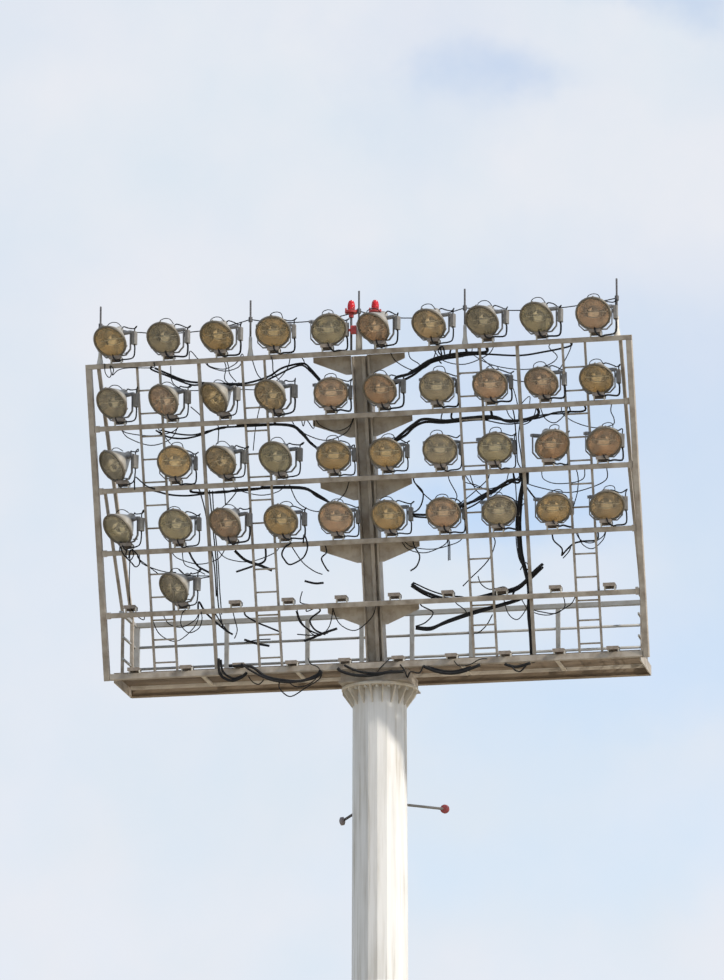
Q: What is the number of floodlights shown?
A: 41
